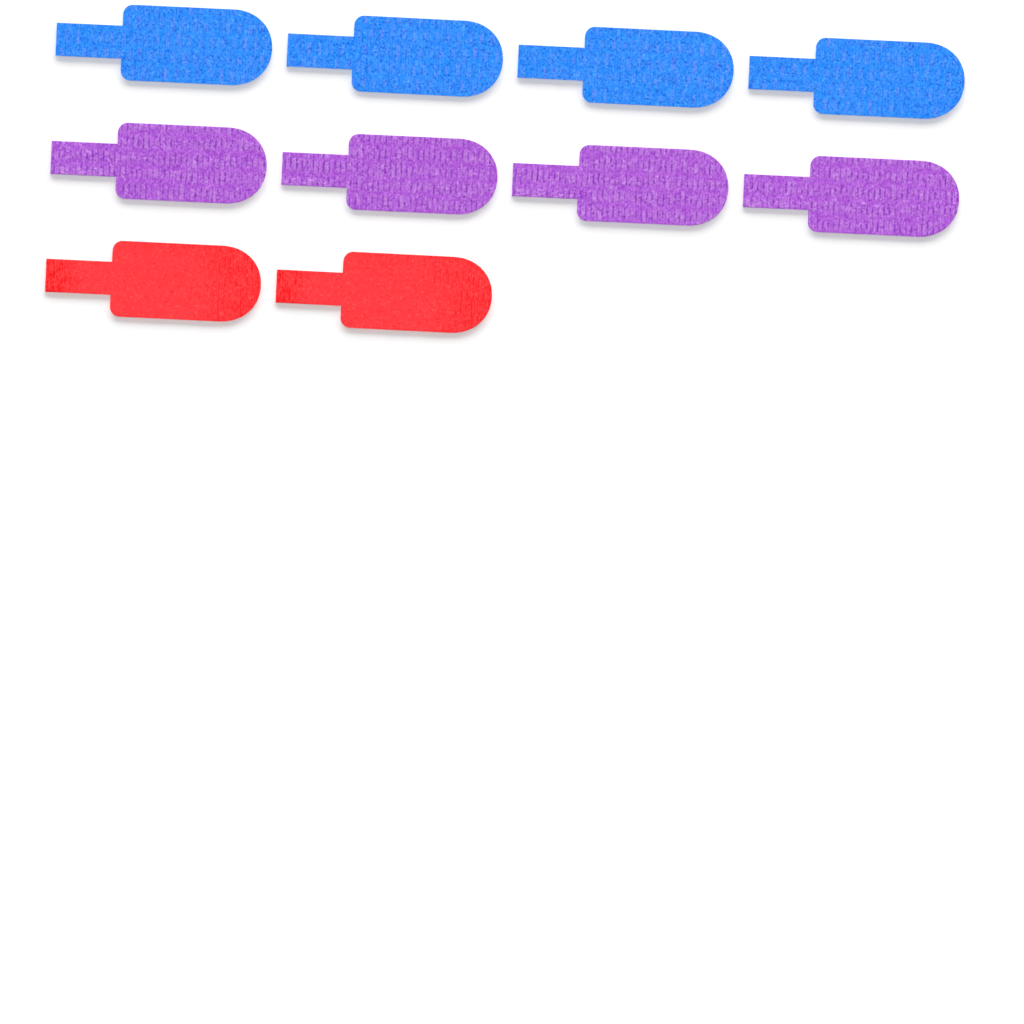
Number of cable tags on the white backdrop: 10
